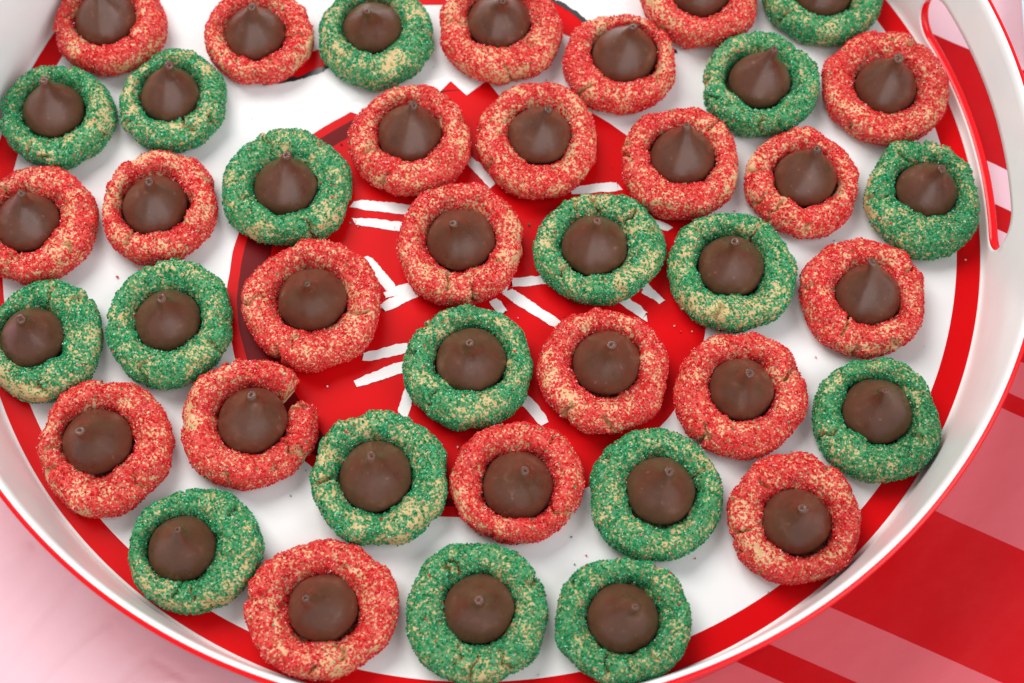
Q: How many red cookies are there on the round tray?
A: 22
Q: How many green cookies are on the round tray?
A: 18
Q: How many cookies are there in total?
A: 40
